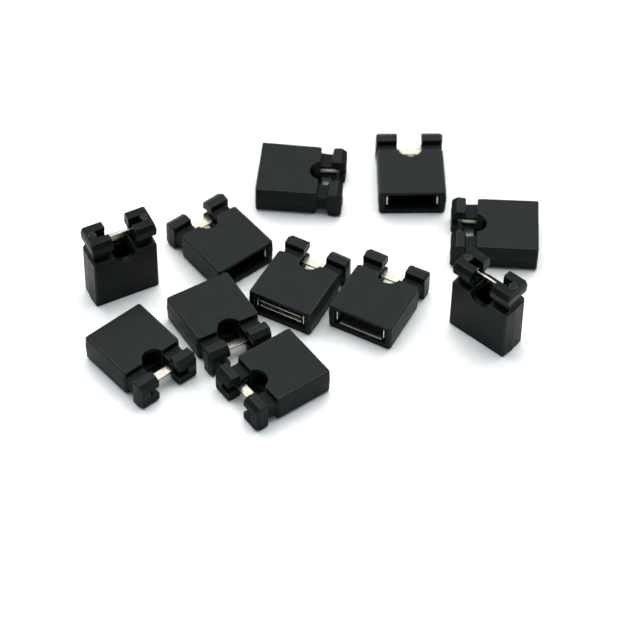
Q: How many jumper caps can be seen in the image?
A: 11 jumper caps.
